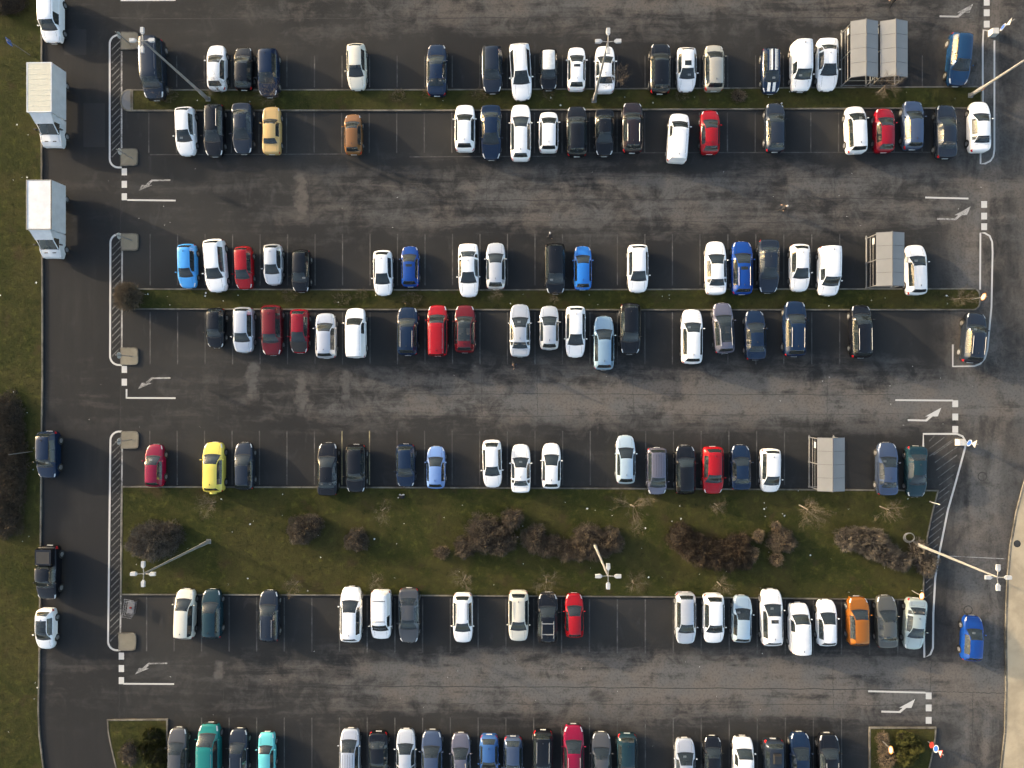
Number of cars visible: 139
